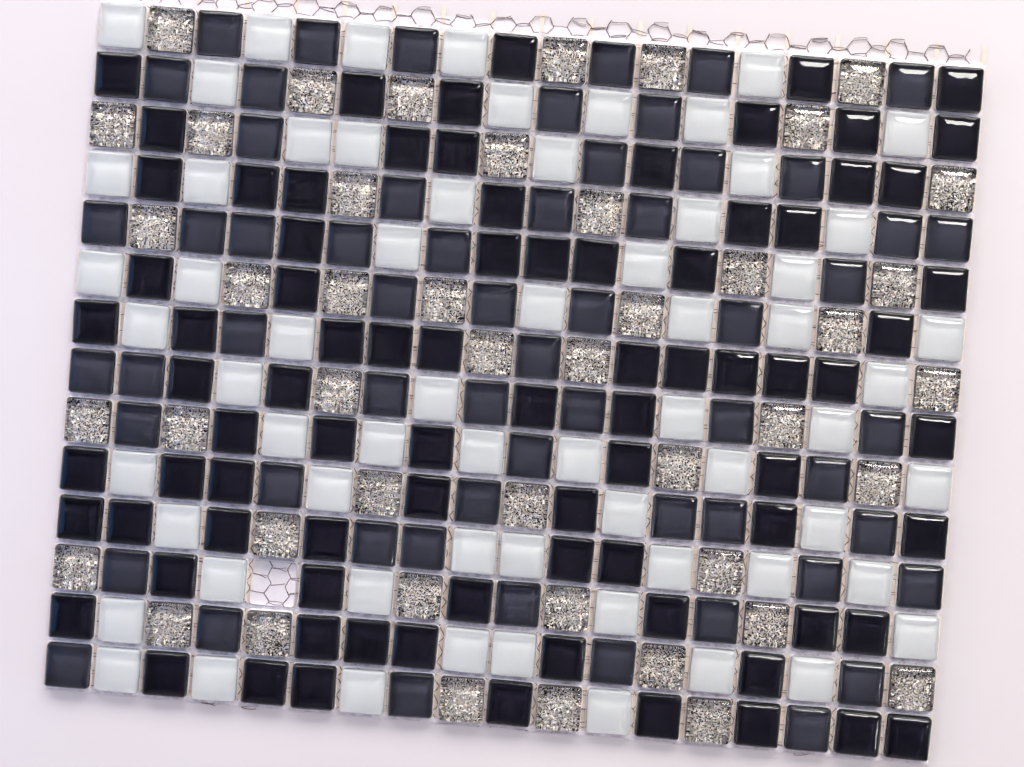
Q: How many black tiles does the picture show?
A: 83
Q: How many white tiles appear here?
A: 64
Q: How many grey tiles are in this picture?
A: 59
